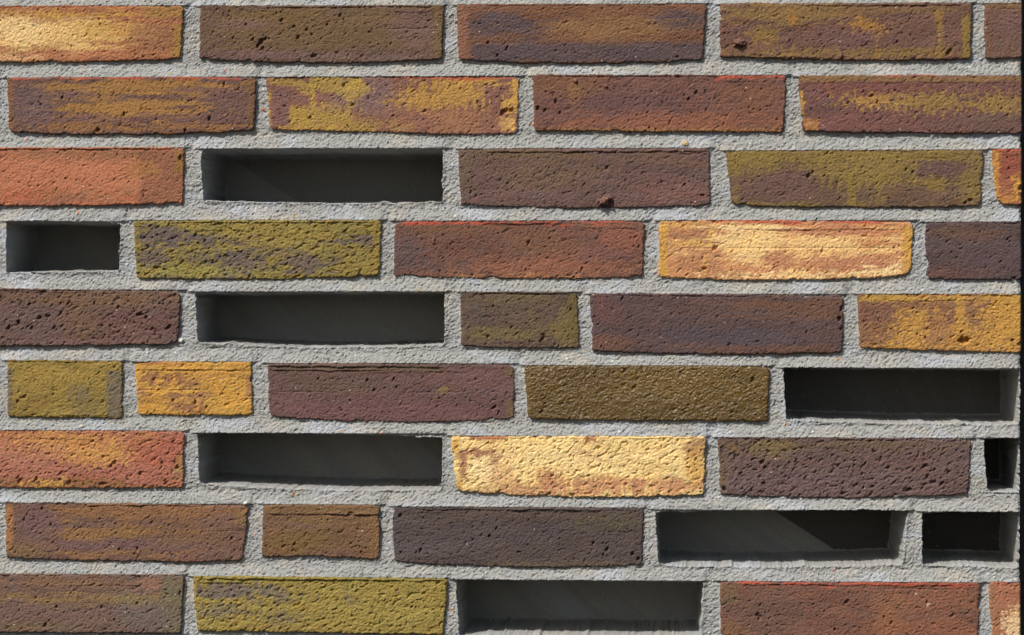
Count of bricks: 35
